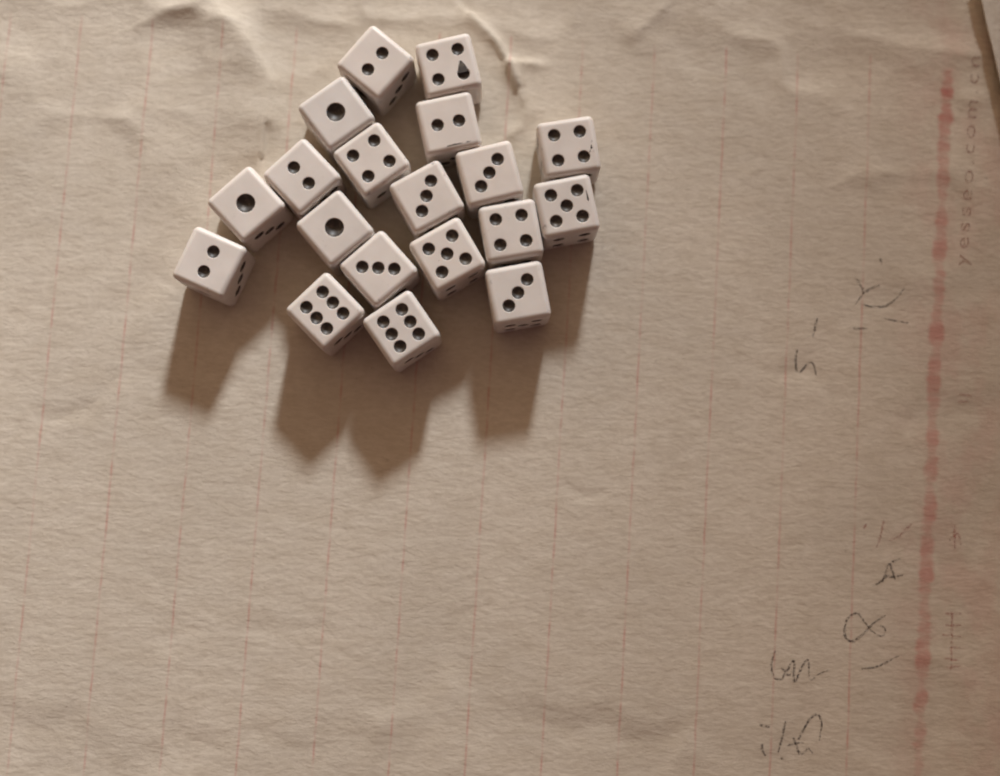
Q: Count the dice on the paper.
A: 19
